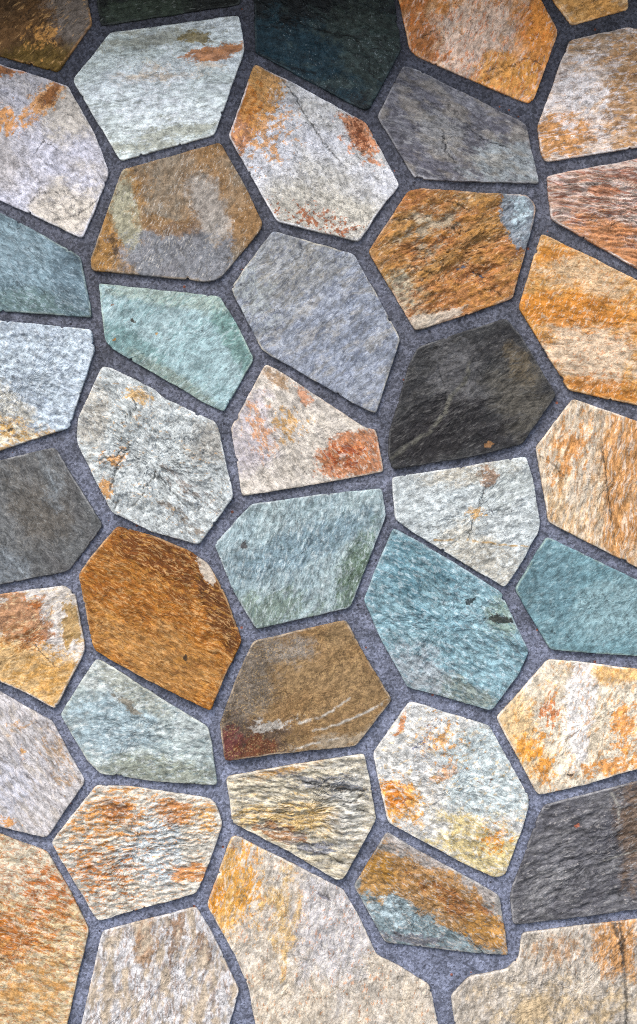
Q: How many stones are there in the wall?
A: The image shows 42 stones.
